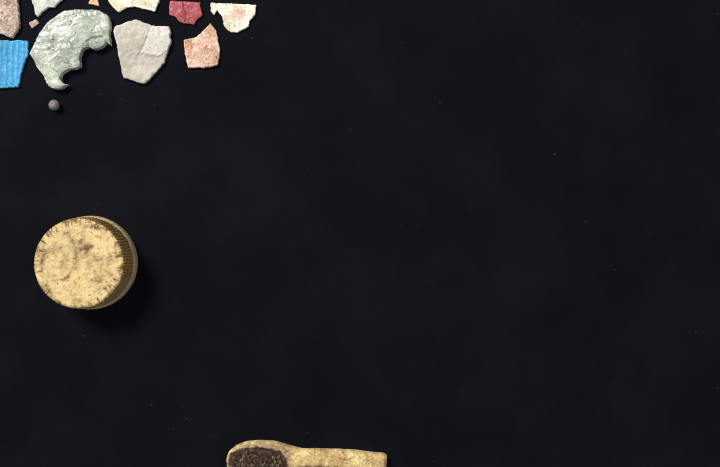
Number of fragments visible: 11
